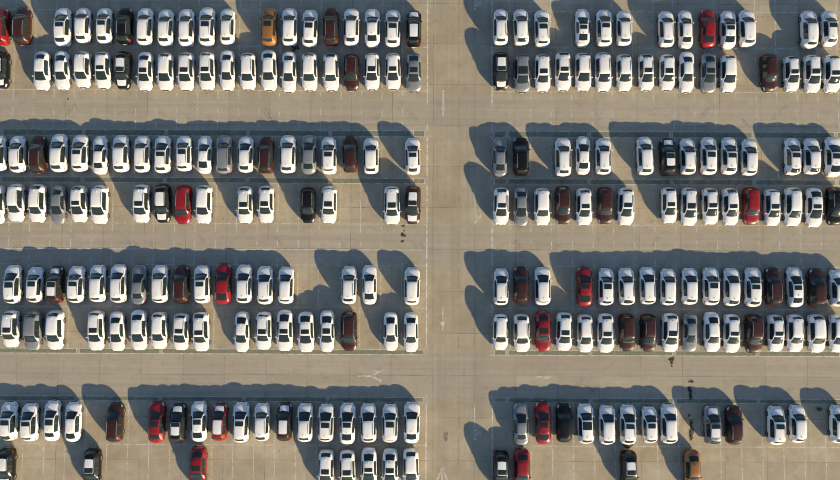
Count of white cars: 179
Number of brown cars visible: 22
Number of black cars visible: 16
